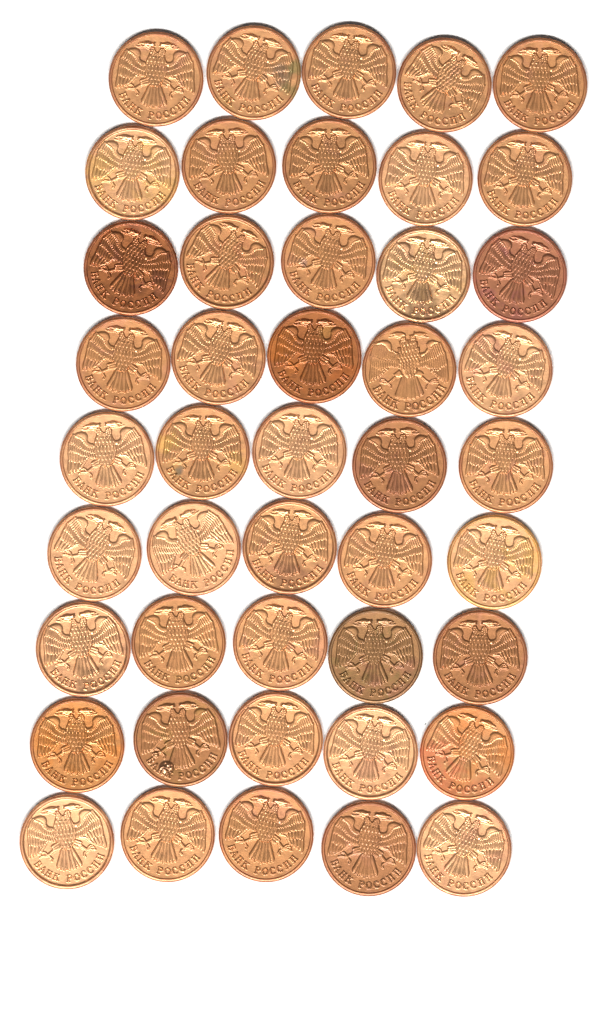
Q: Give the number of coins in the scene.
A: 45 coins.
